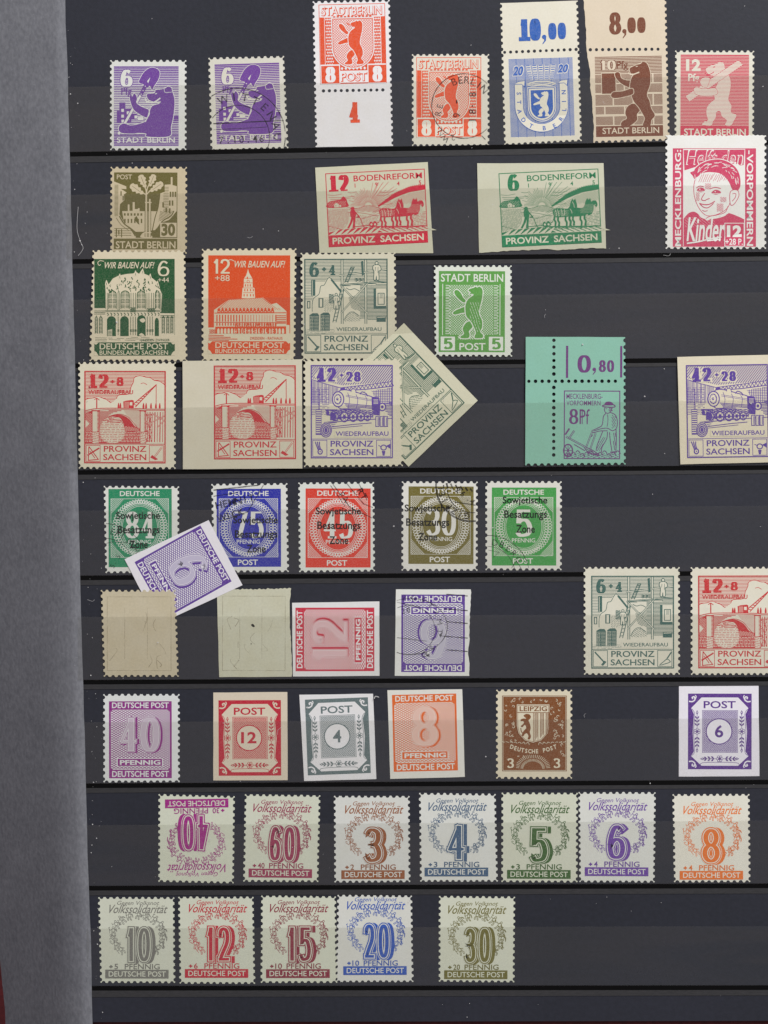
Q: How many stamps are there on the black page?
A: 51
